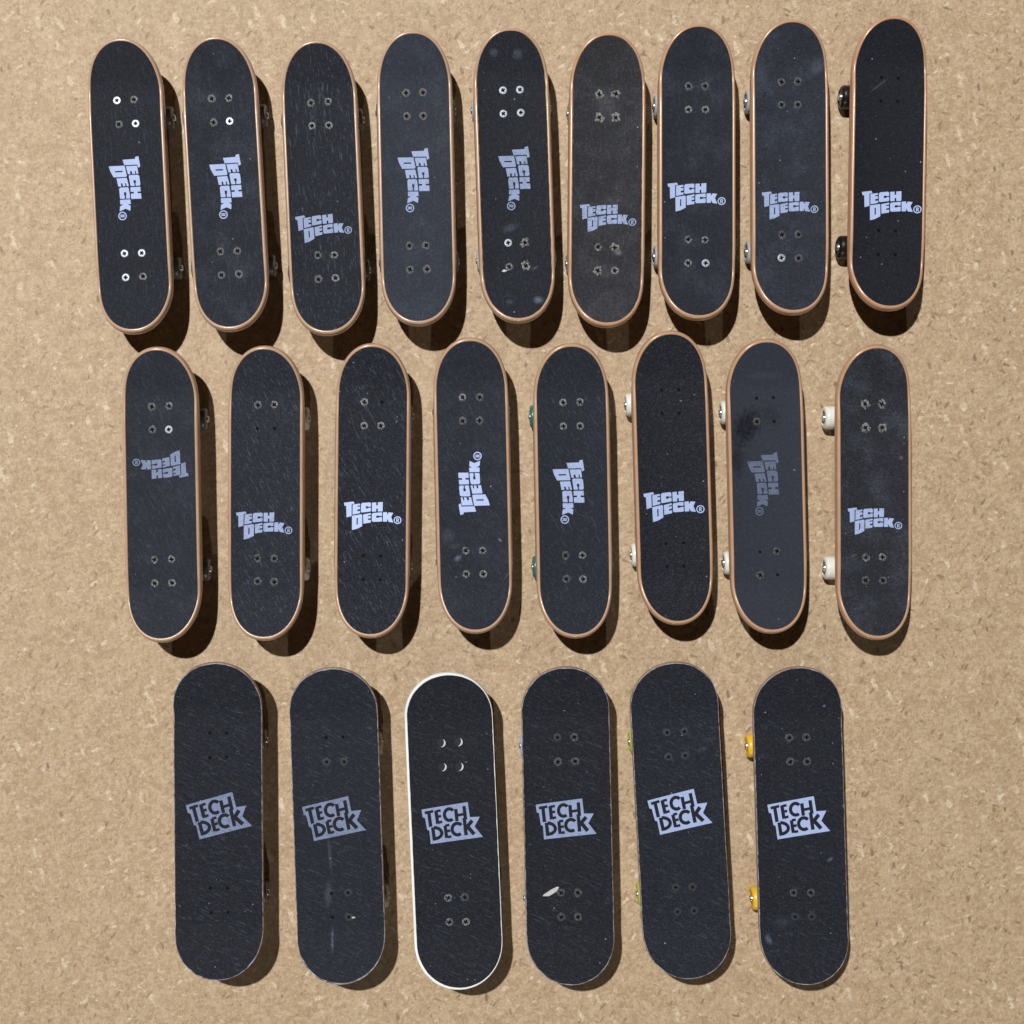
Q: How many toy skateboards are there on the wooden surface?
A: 23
